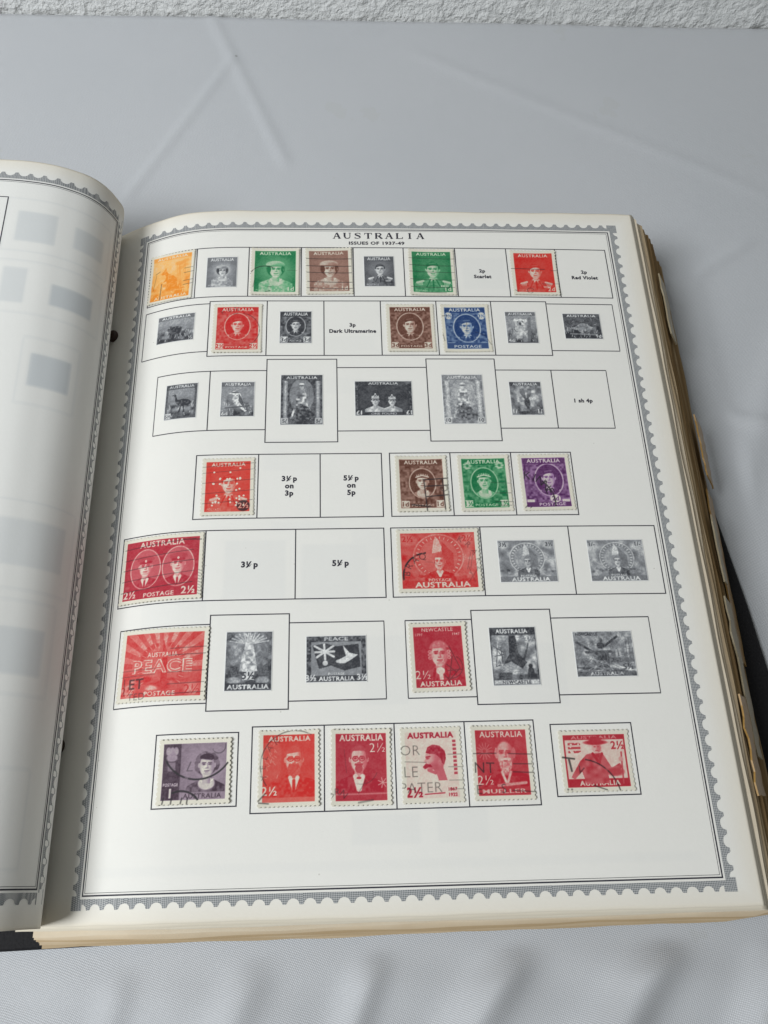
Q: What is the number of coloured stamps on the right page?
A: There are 22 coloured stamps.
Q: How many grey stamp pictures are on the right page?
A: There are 18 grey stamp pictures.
